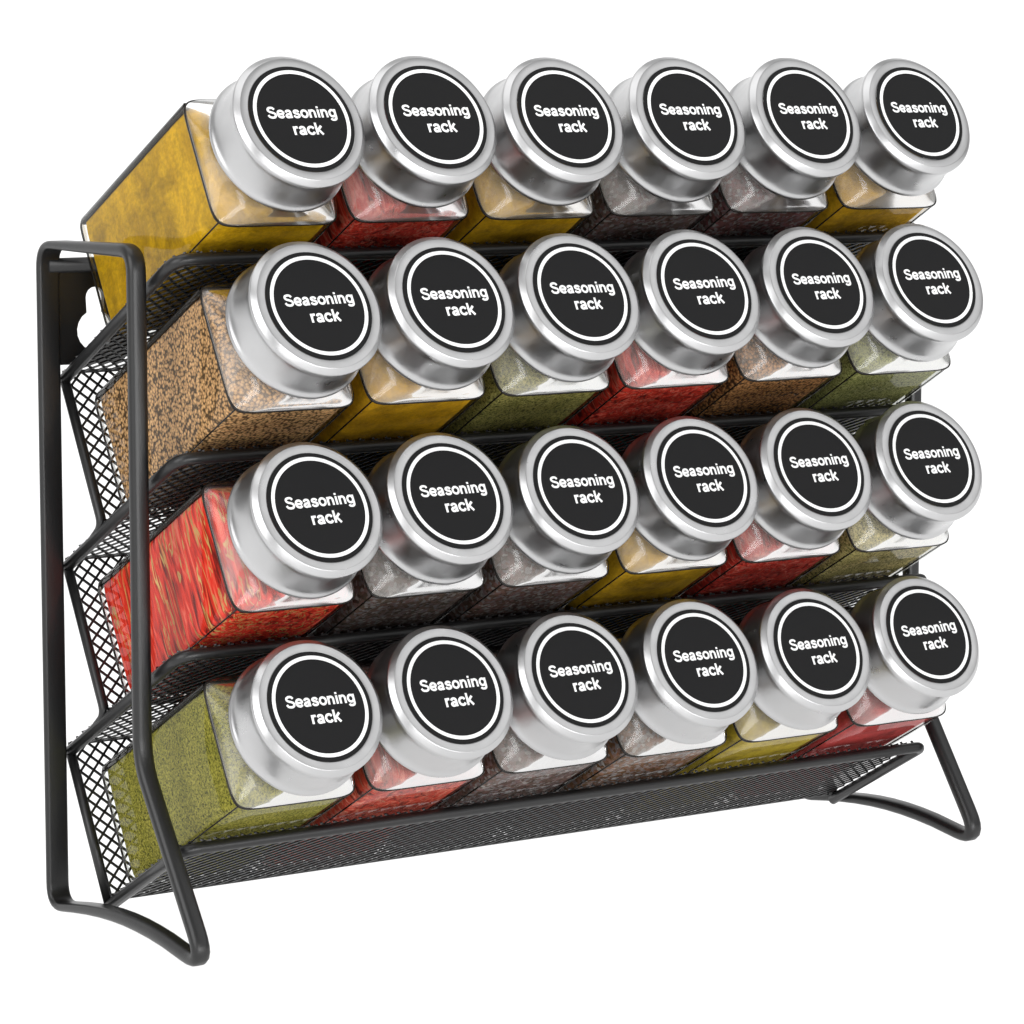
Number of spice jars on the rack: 24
